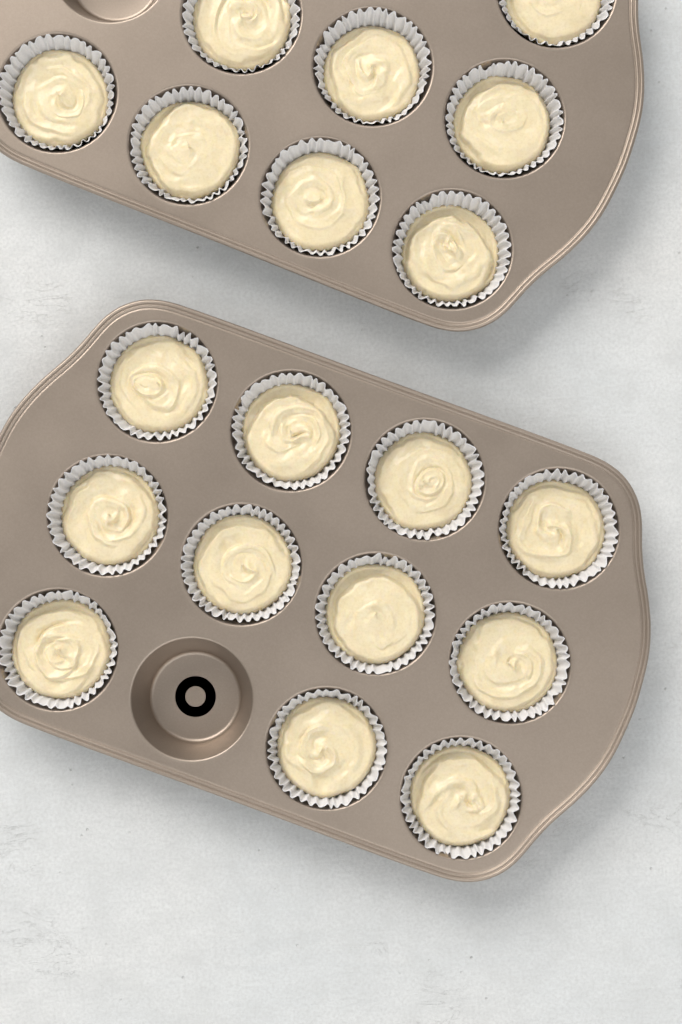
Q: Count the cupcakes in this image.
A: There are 19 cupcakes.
